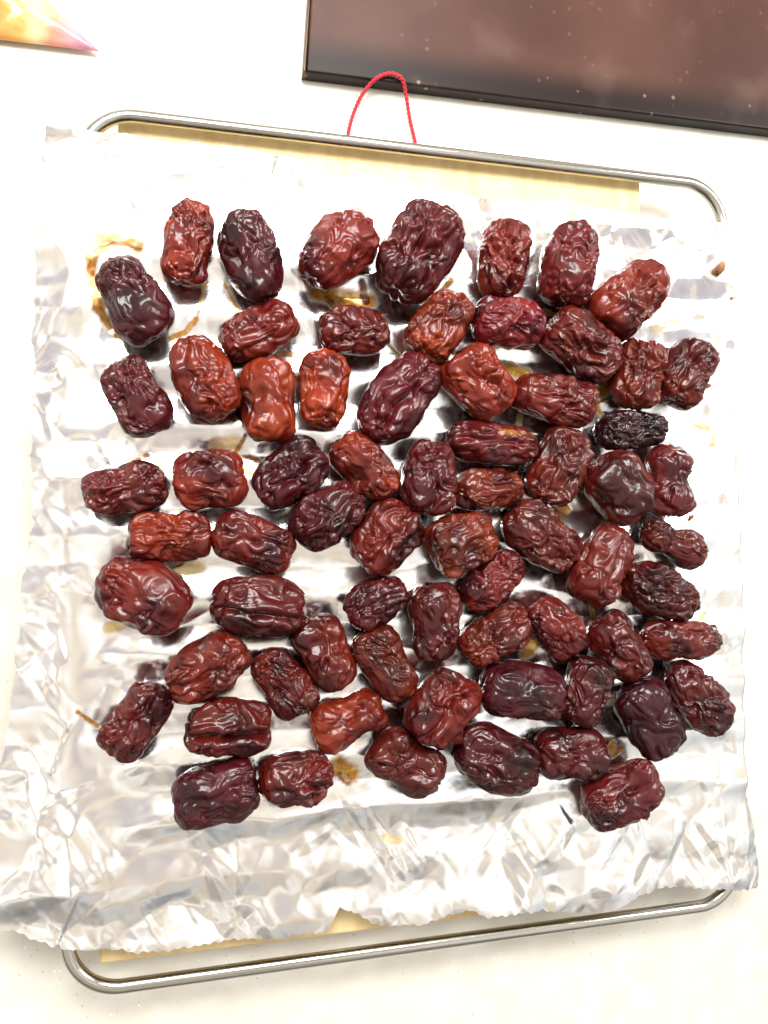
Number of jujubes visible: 69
